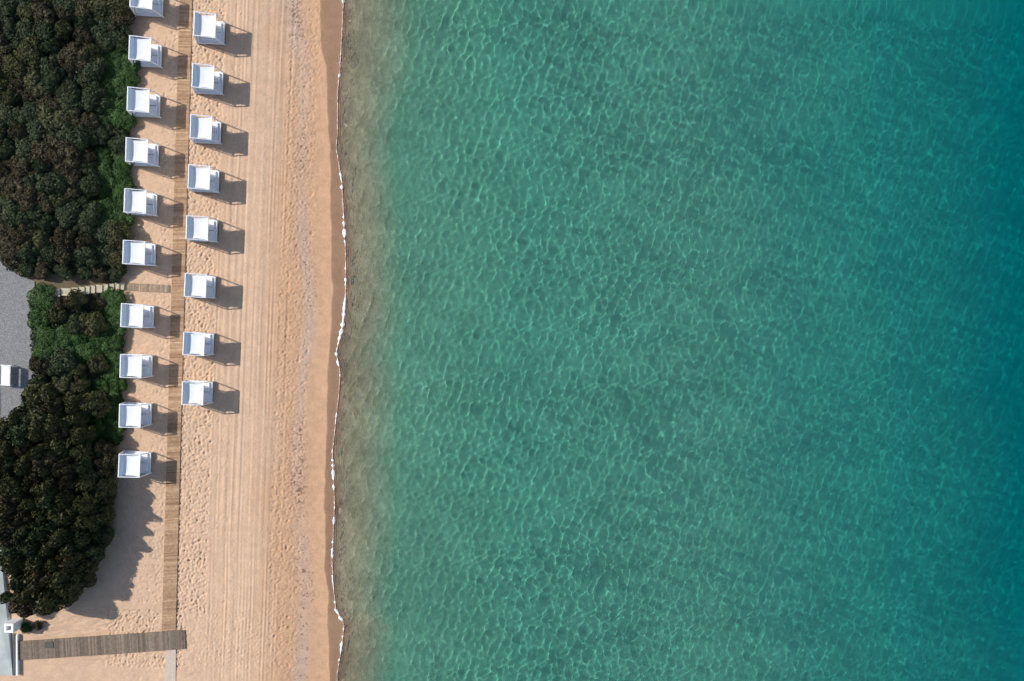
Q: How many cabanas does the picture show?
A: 18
